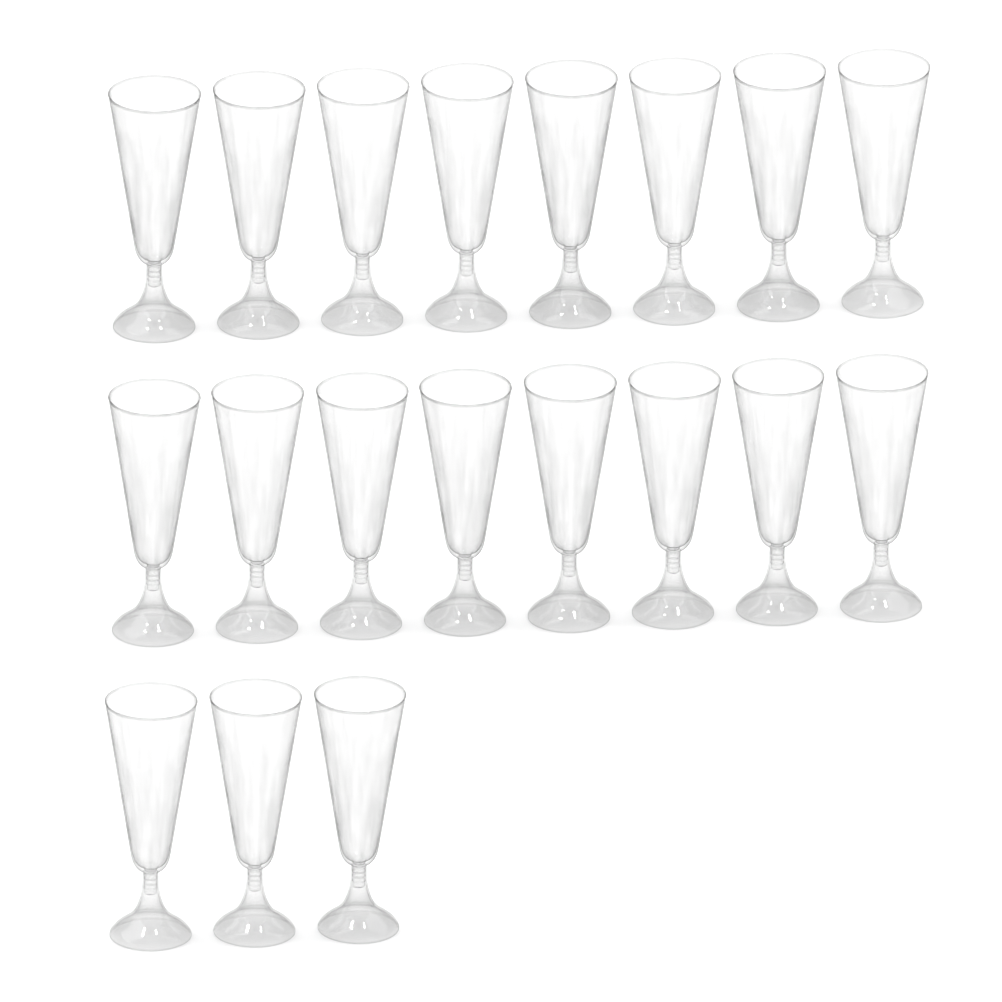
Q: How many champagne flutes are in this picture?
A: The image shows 19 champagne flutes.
